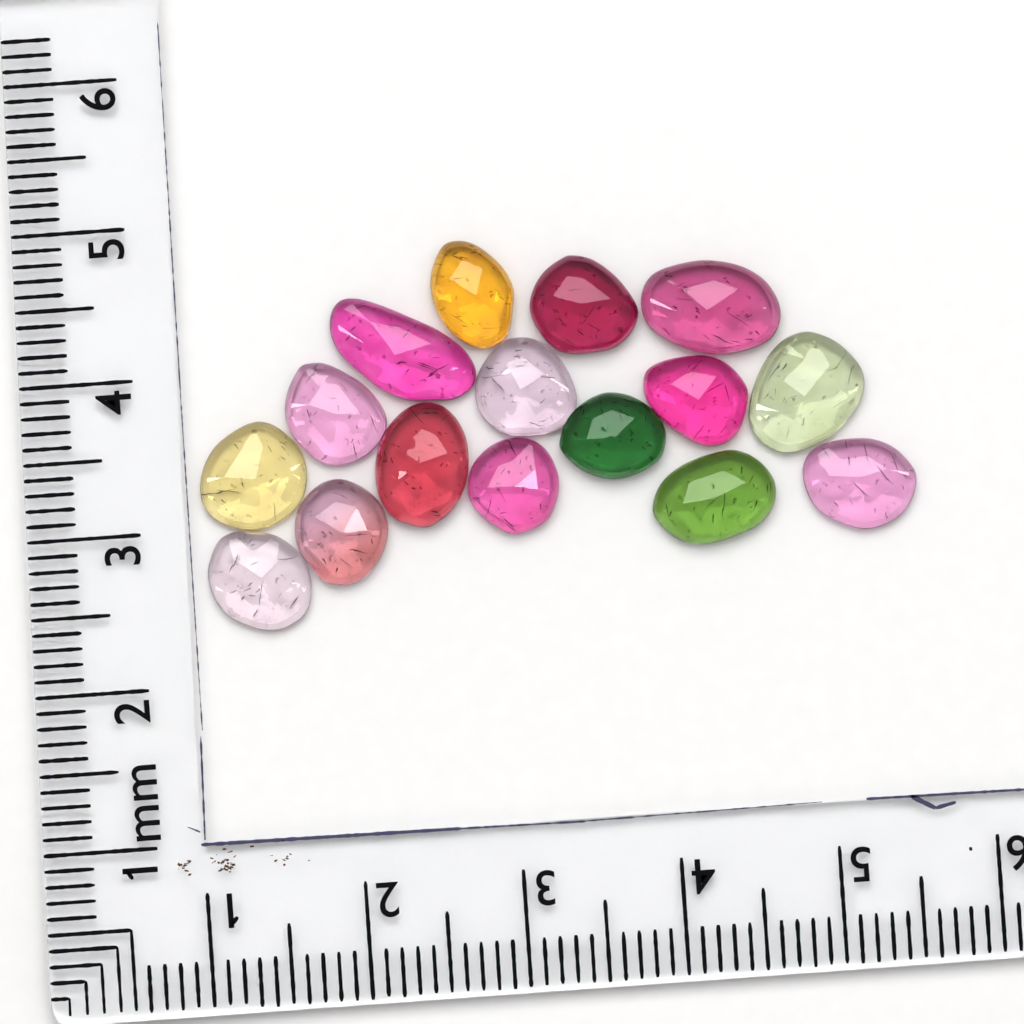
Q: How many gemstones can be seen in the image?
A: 16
